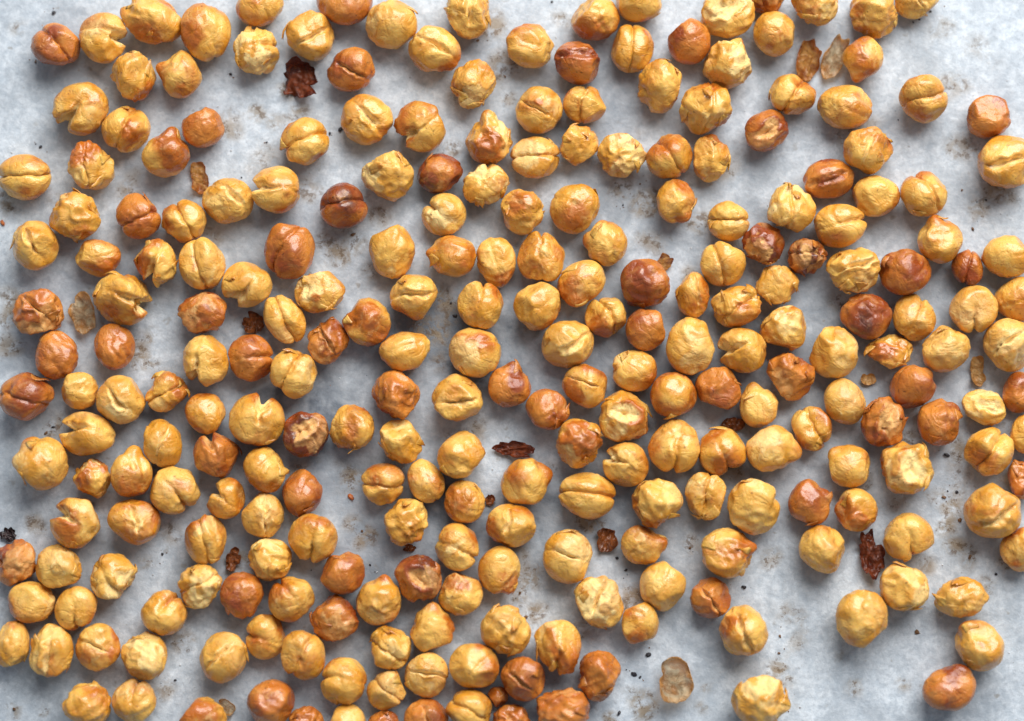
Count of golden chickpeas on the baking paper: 200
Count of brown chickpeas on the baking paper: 58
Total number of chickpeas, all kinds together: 258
